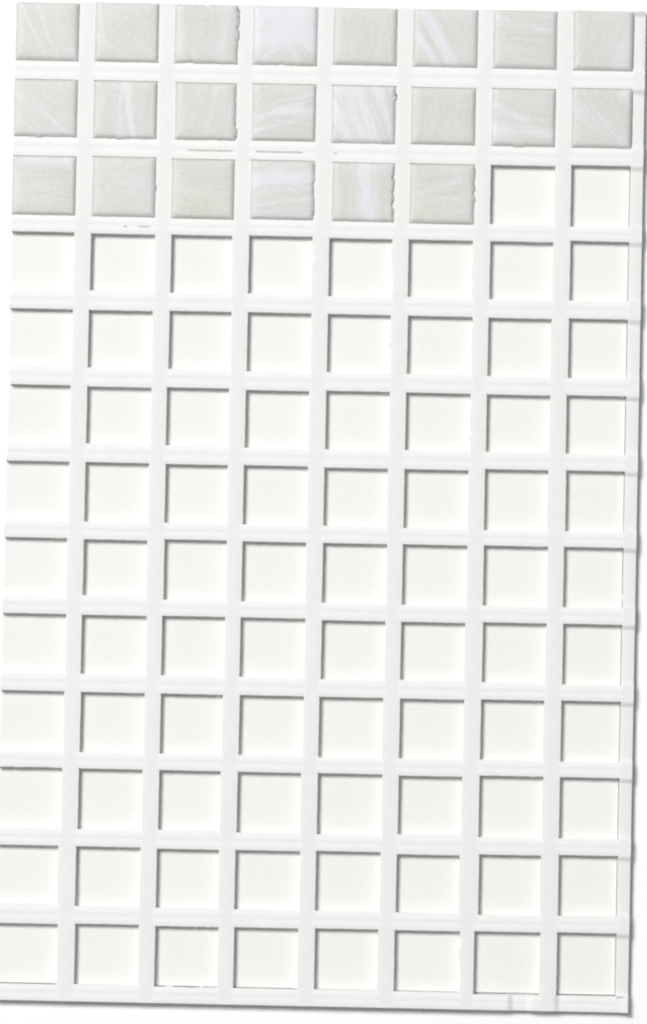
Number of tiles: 22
